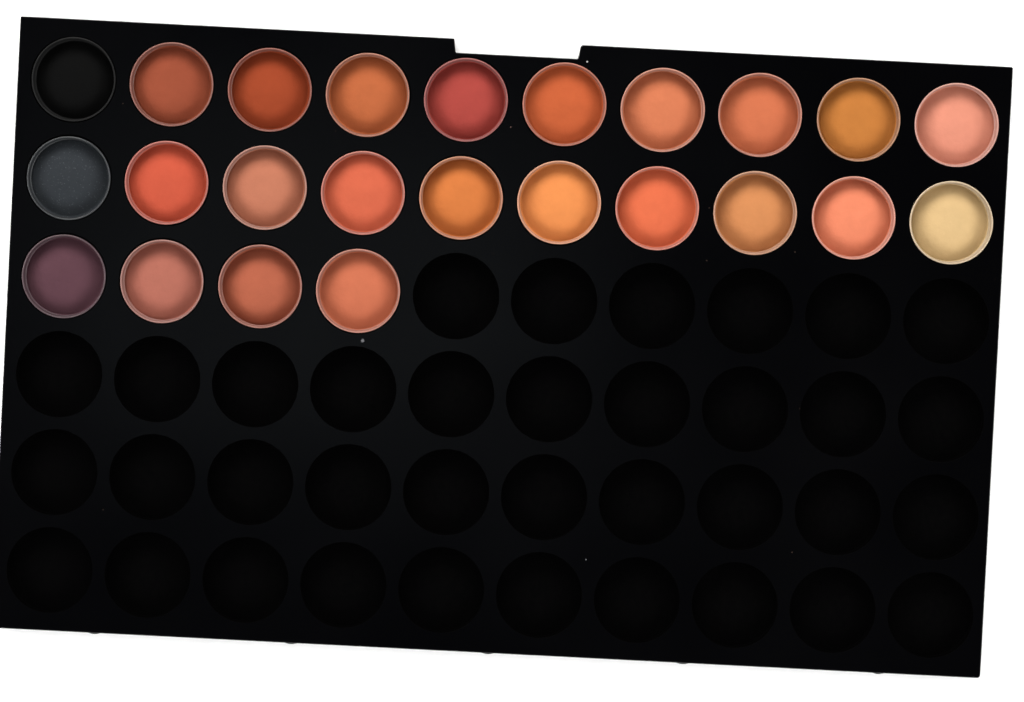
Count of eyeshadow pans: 24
